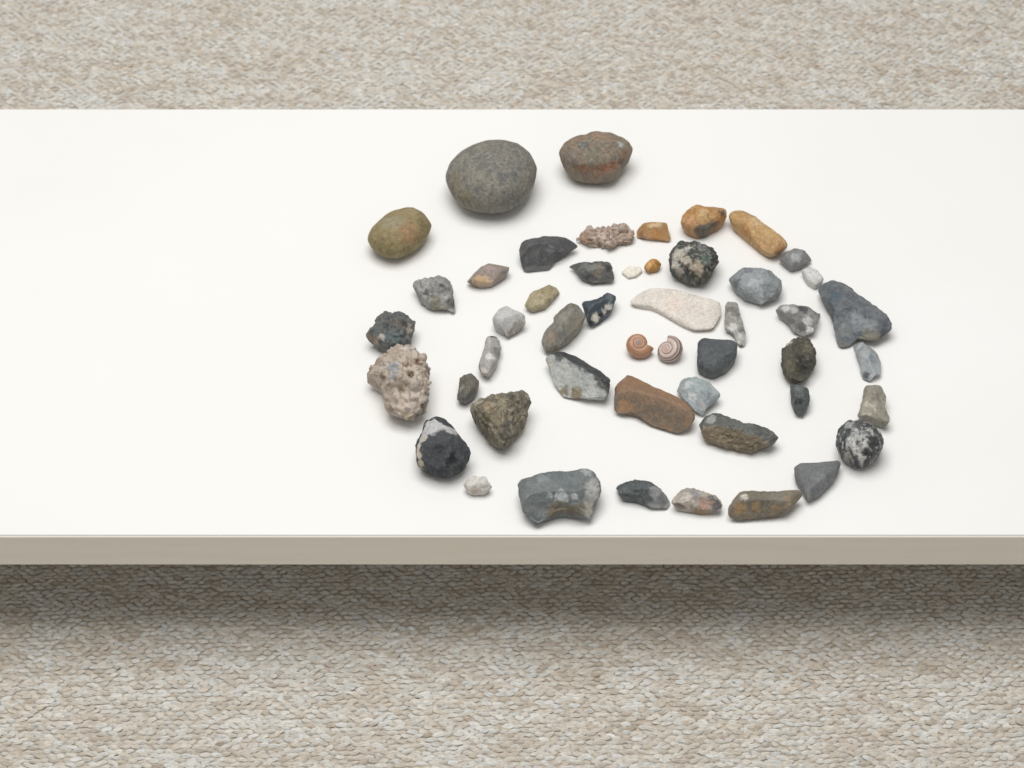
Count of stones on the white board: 47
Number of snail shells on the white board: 2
